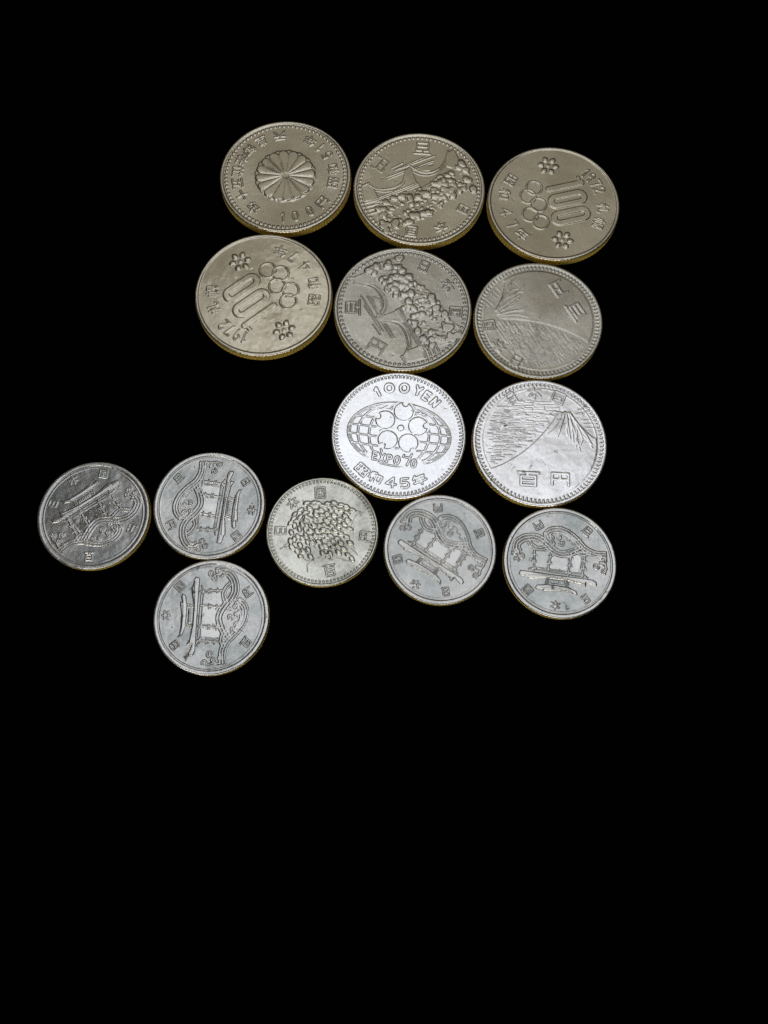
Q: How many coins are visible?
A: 14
